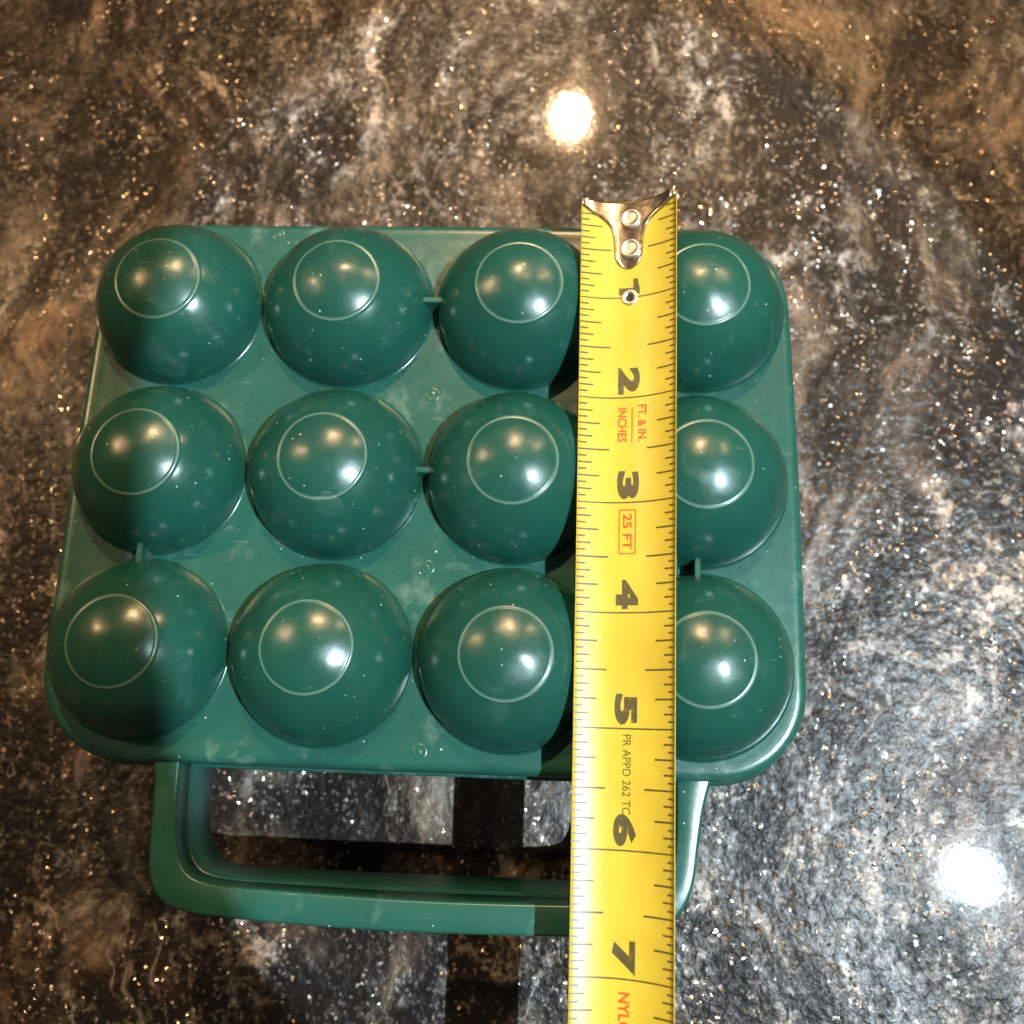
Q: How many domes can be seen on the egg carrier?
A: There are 12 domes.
